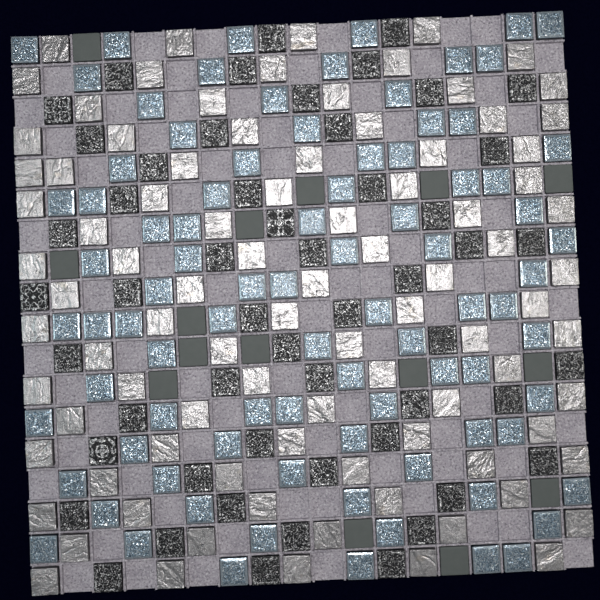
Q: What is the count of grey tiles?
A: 15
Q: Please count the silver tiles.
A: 91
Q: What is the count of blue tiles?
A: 87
